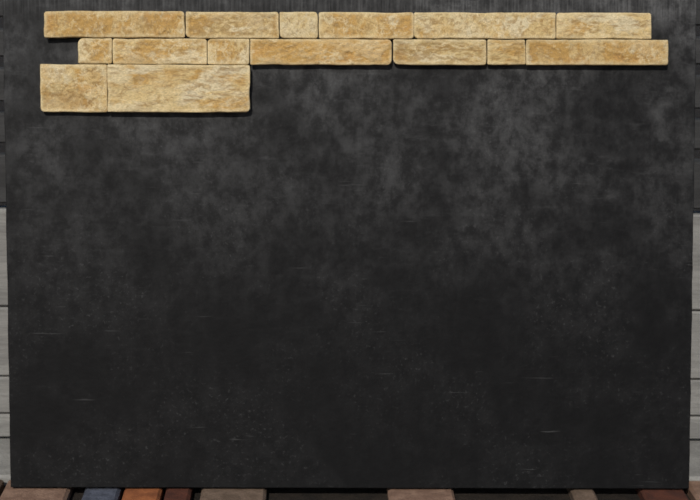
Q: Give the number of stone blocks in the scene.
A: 15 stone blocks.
